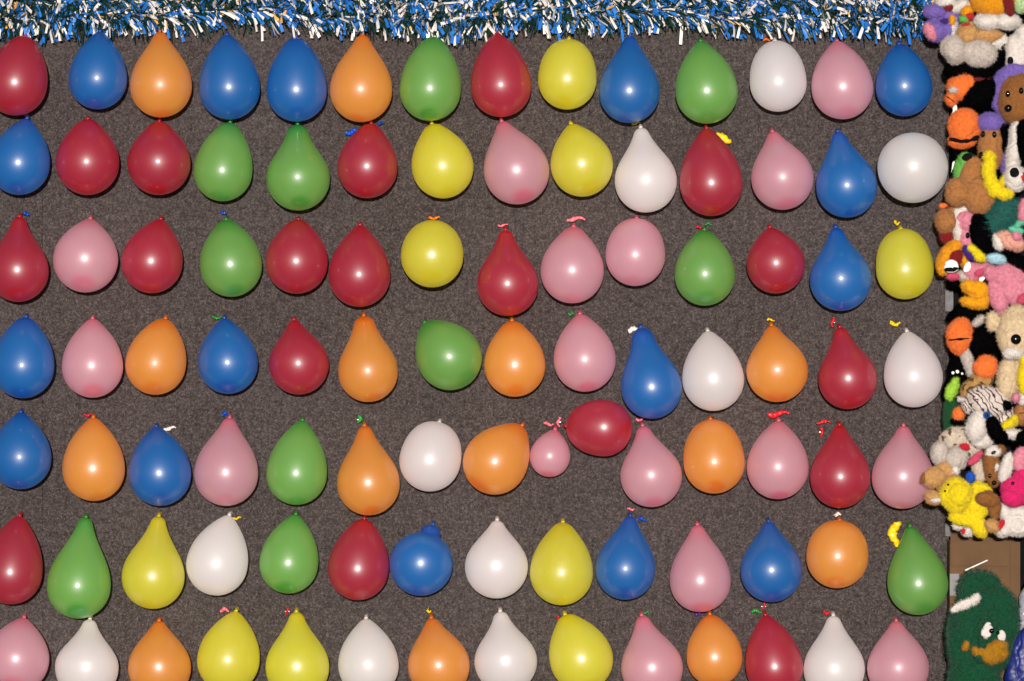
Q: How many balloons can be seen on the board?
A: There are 99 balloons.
